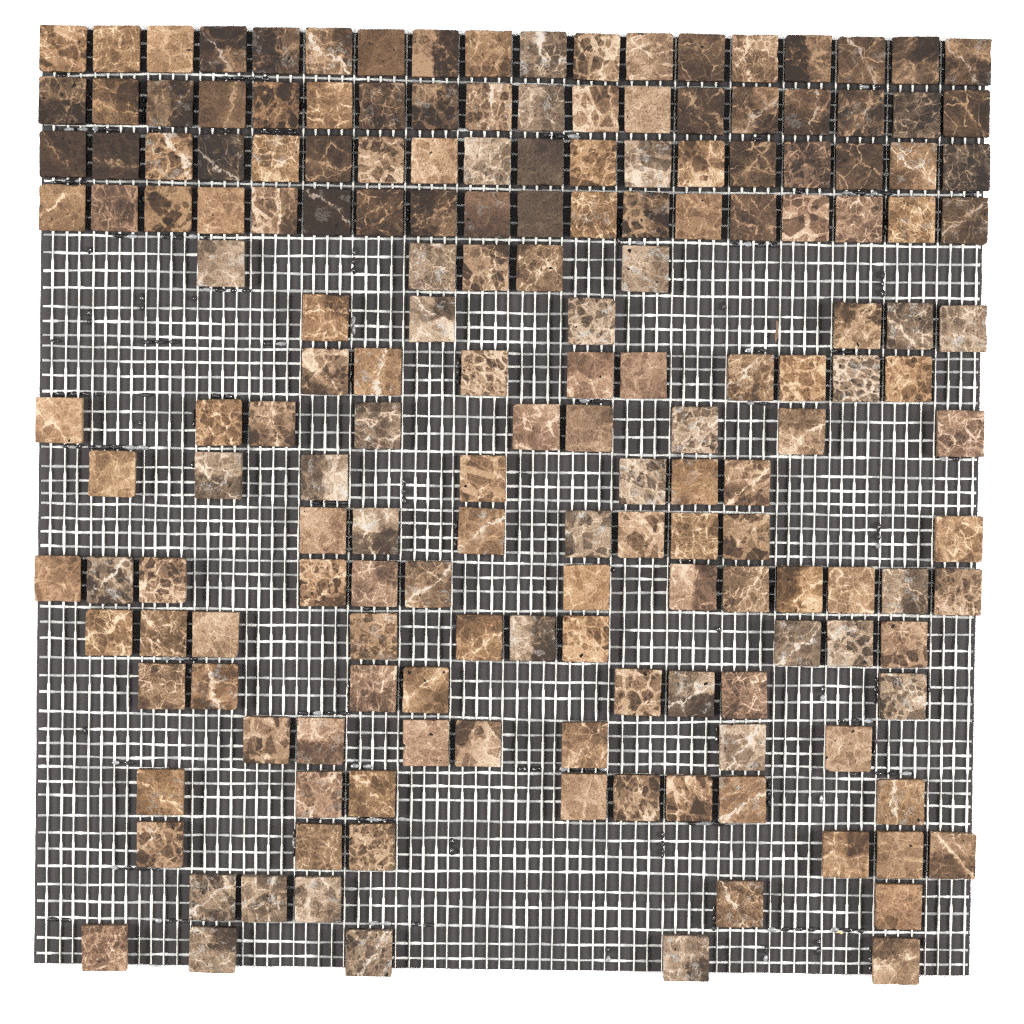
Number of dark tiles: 41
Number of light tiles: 137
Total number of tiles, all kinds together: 178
